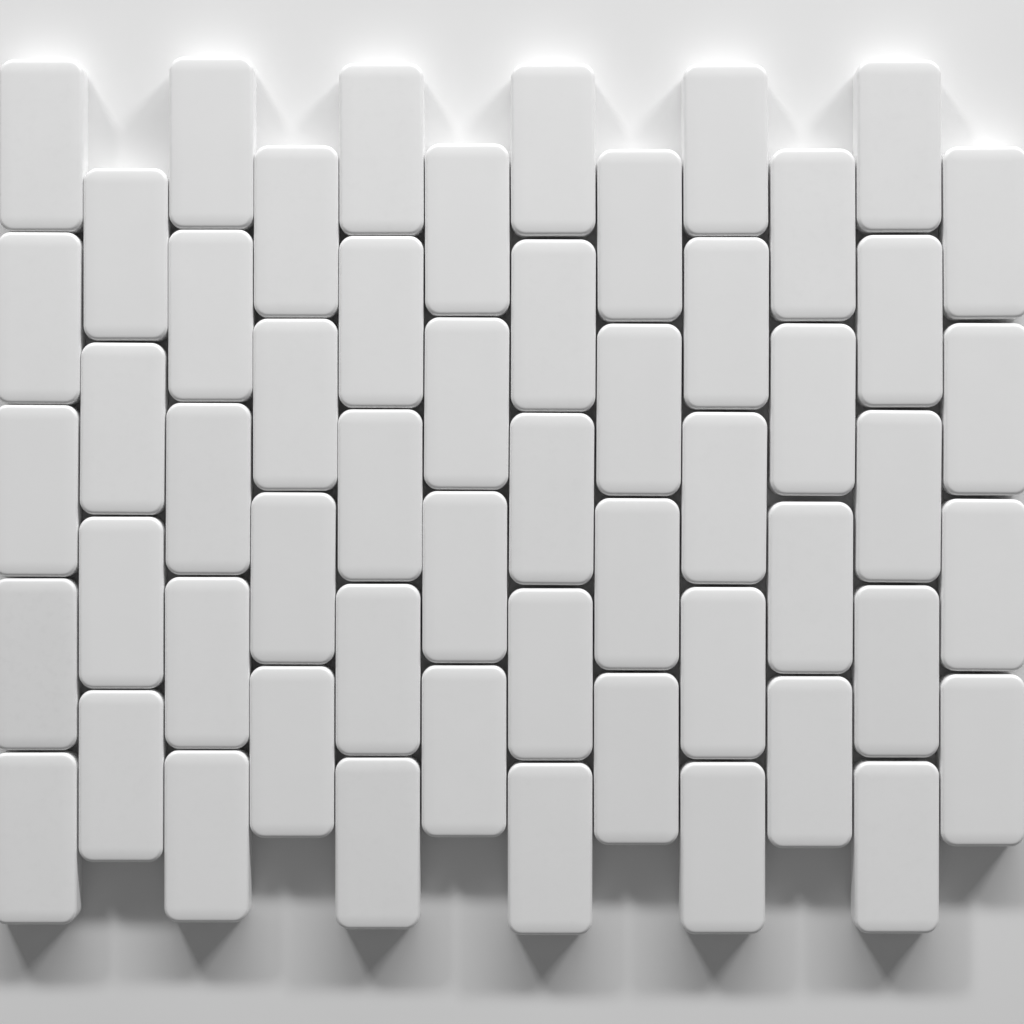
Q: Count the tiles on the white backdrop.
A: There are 54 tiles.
